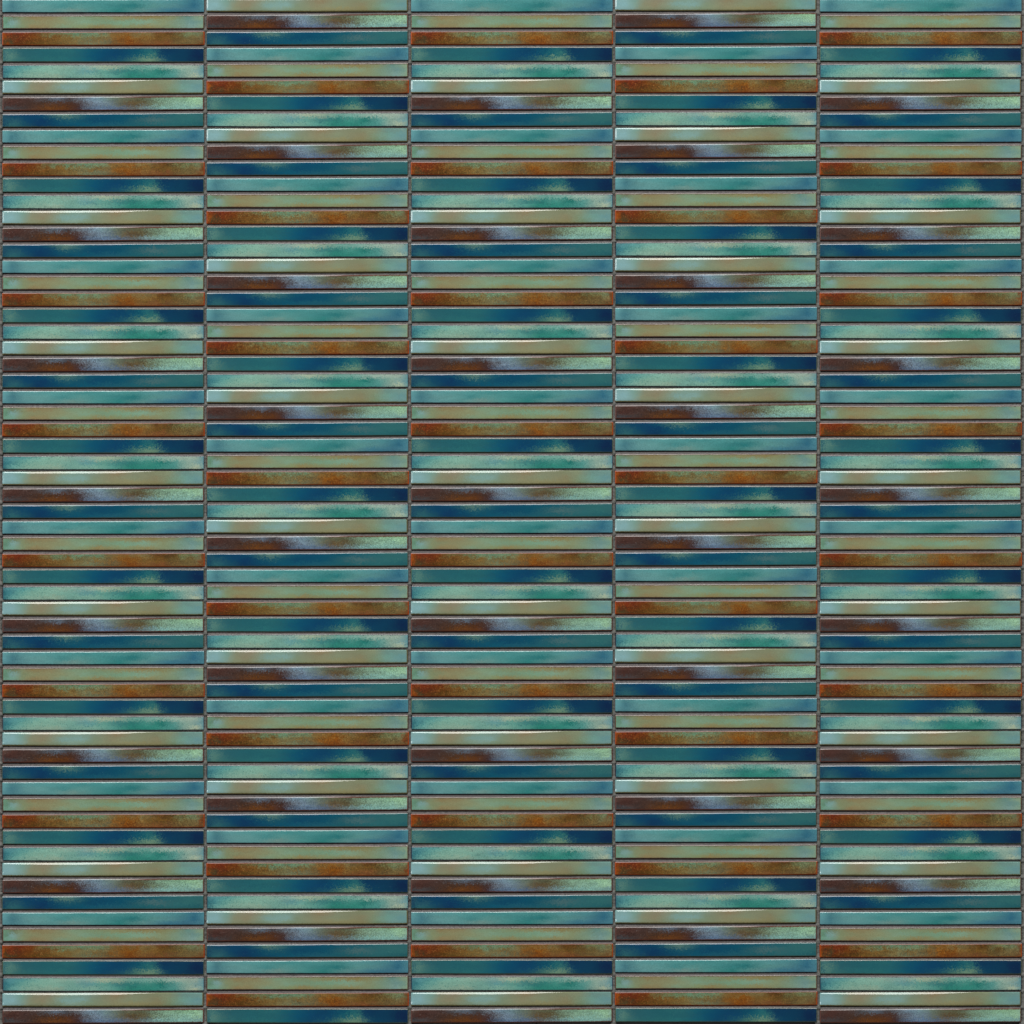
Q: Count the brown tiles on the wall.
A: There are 80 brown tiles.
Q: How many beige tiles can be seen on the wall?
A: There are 80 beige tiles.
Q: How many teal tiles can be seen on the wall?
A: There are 78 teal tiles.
